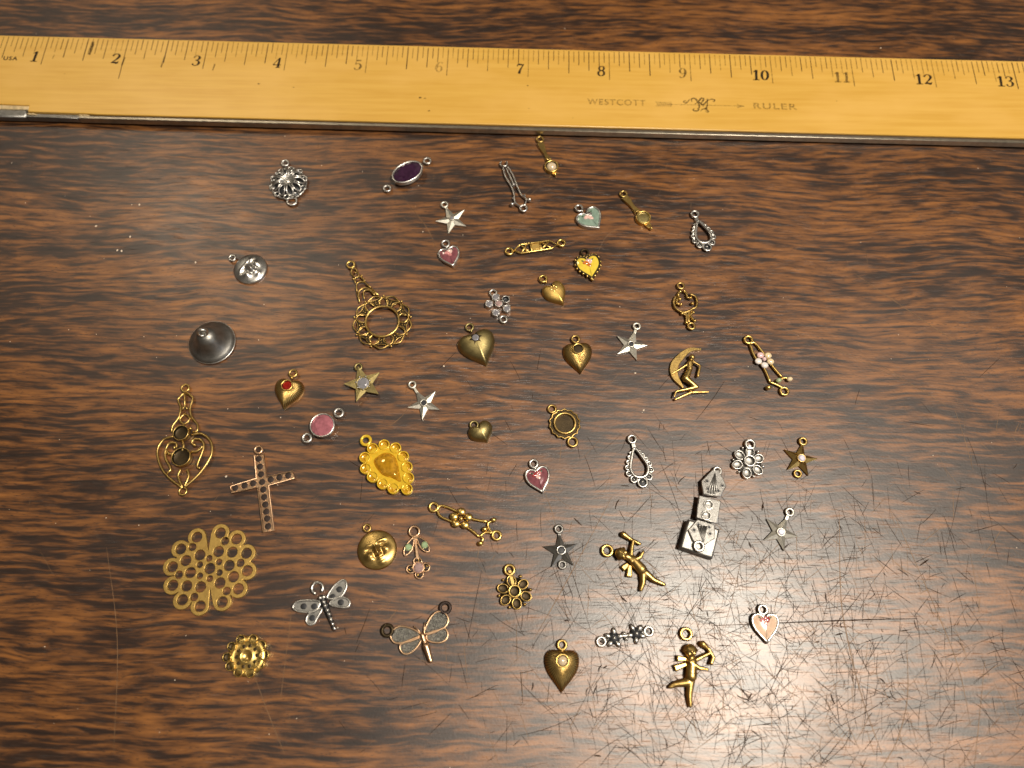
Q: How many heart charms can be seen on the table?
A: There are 11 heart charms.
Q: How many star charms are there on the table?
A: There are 7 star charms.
